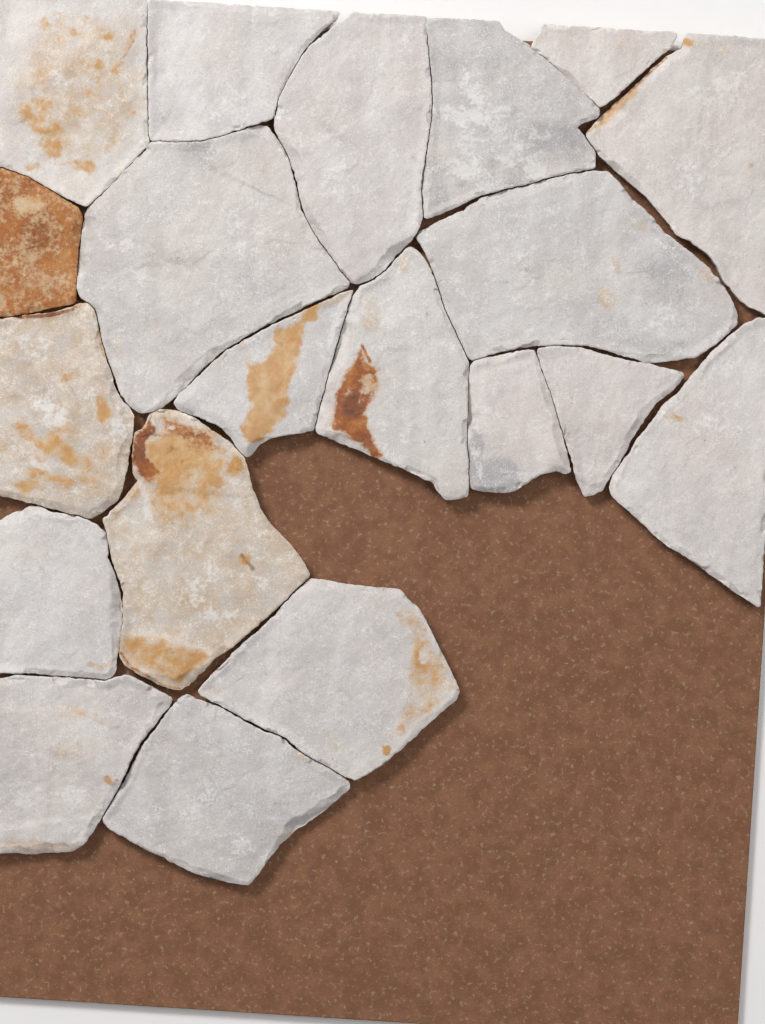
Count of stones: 20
